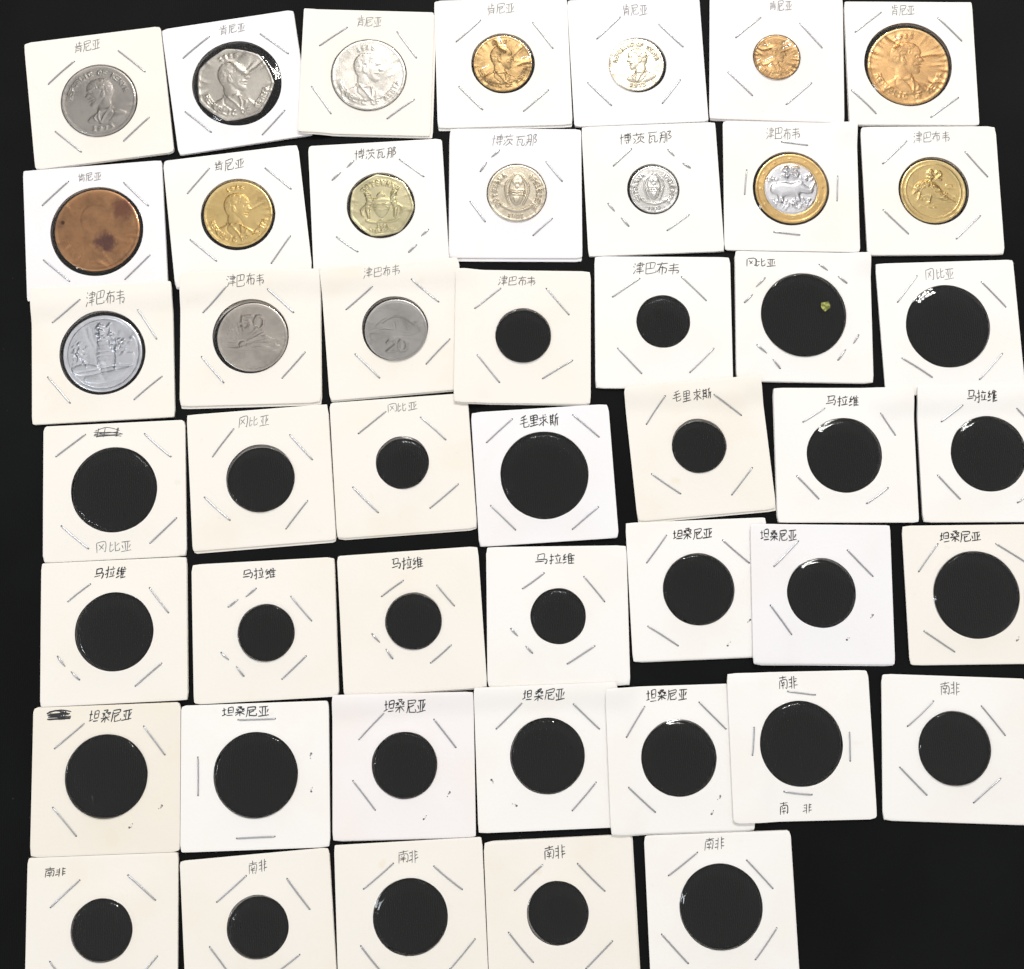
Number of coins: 17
